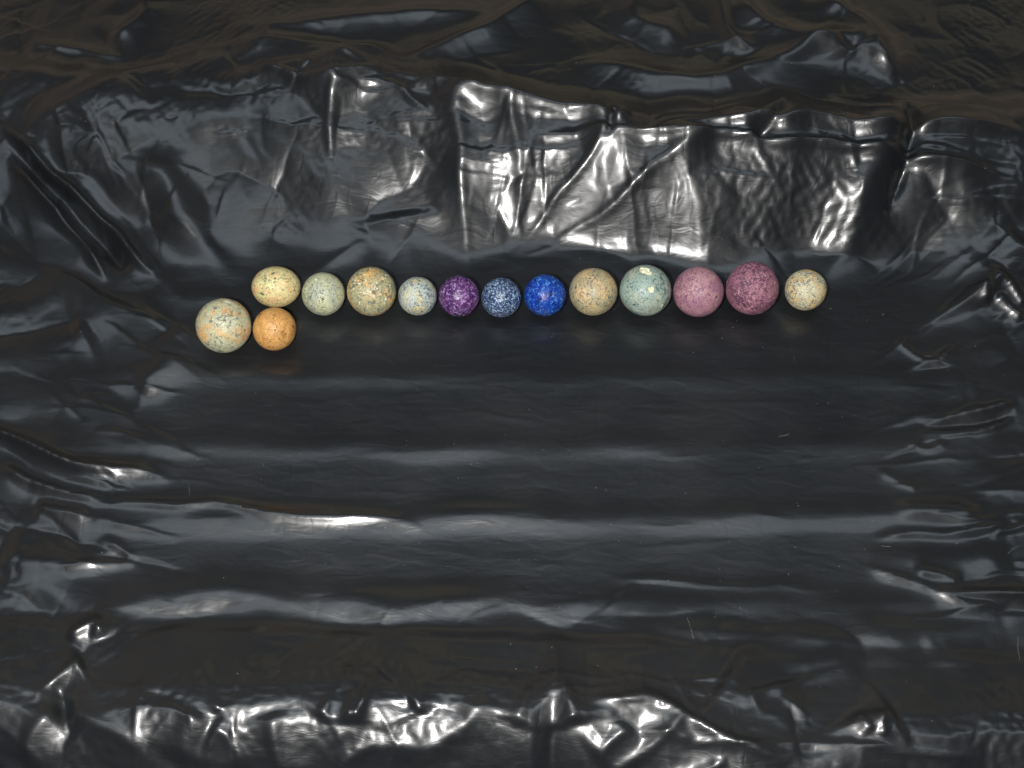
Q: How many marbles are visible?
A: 14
